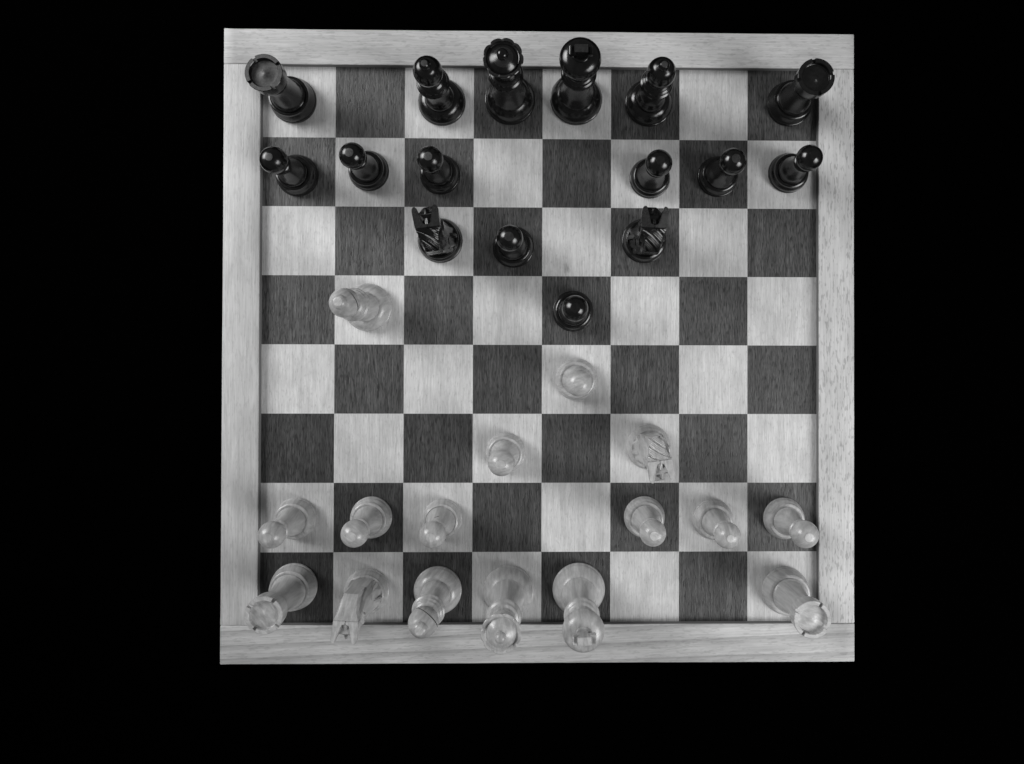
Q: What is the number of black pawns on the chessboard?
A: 8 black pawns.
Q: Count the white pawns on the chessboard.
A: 8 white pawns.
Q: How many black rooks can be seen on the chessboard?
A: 2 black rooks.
